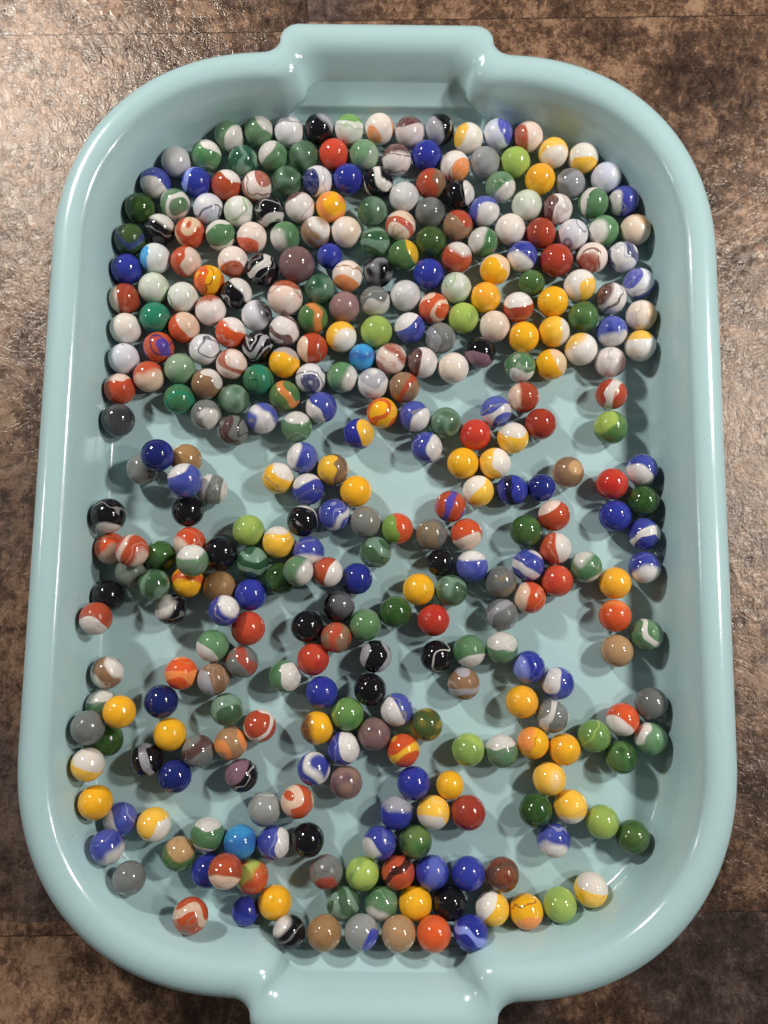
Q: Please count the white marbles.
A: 57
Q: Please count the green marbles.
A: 78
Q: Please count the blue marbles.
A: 56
